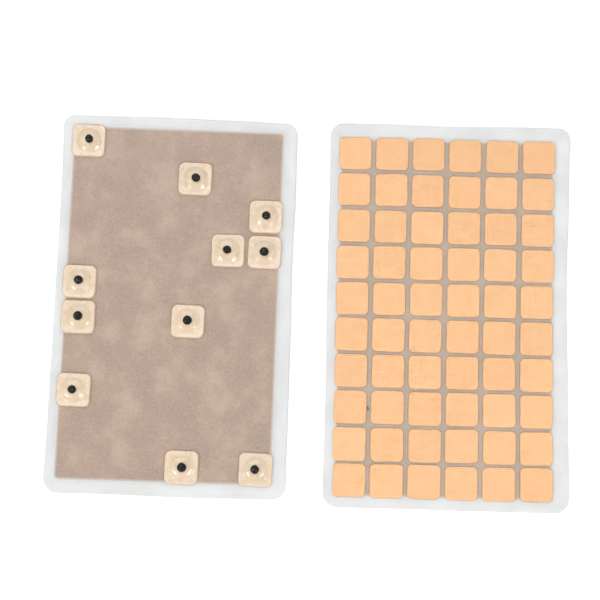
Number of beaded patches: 11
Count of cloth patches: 60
